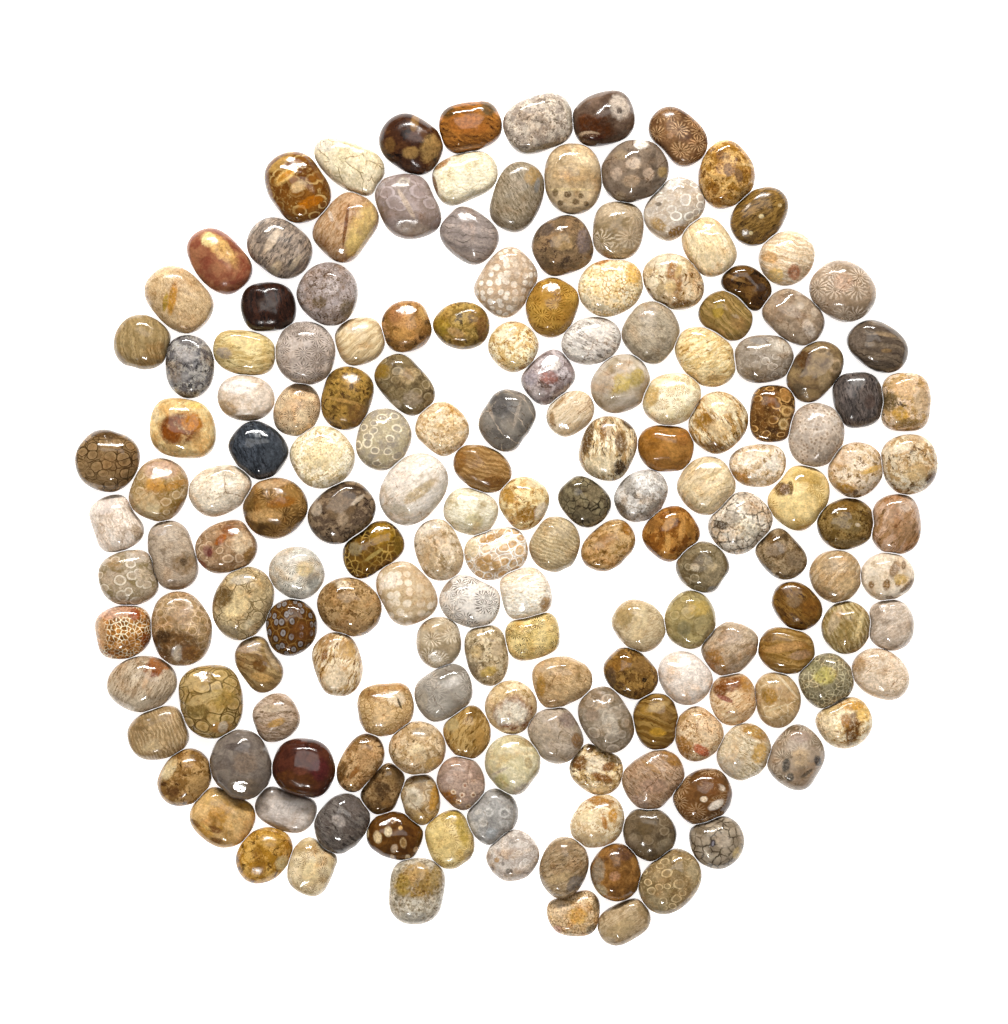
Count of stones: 175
